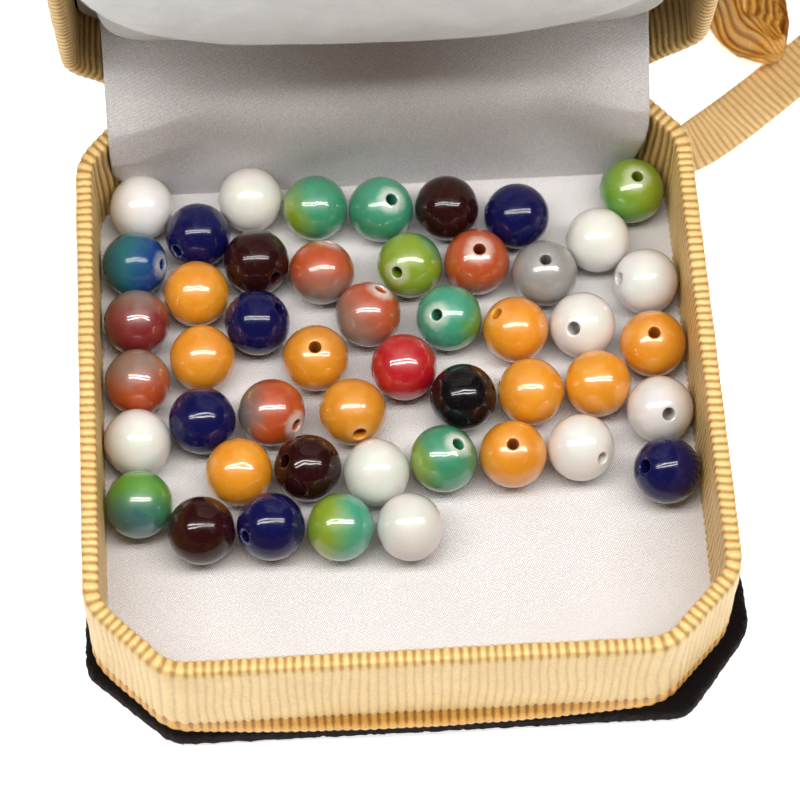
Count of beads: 48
